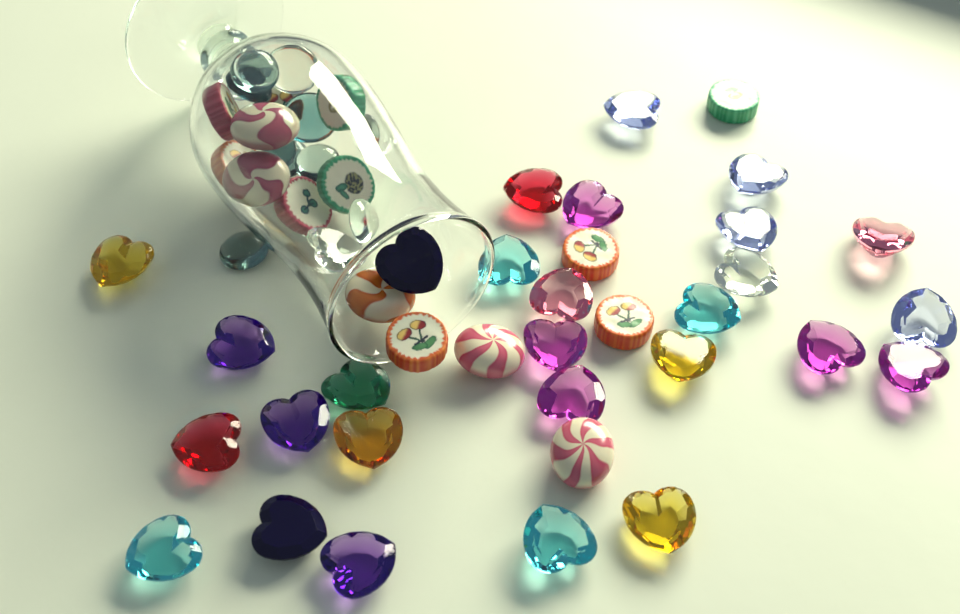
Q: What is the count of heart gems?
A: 29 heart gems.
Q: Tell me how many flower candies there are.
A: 10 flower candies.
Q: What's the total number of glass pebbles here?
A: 10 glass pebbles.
